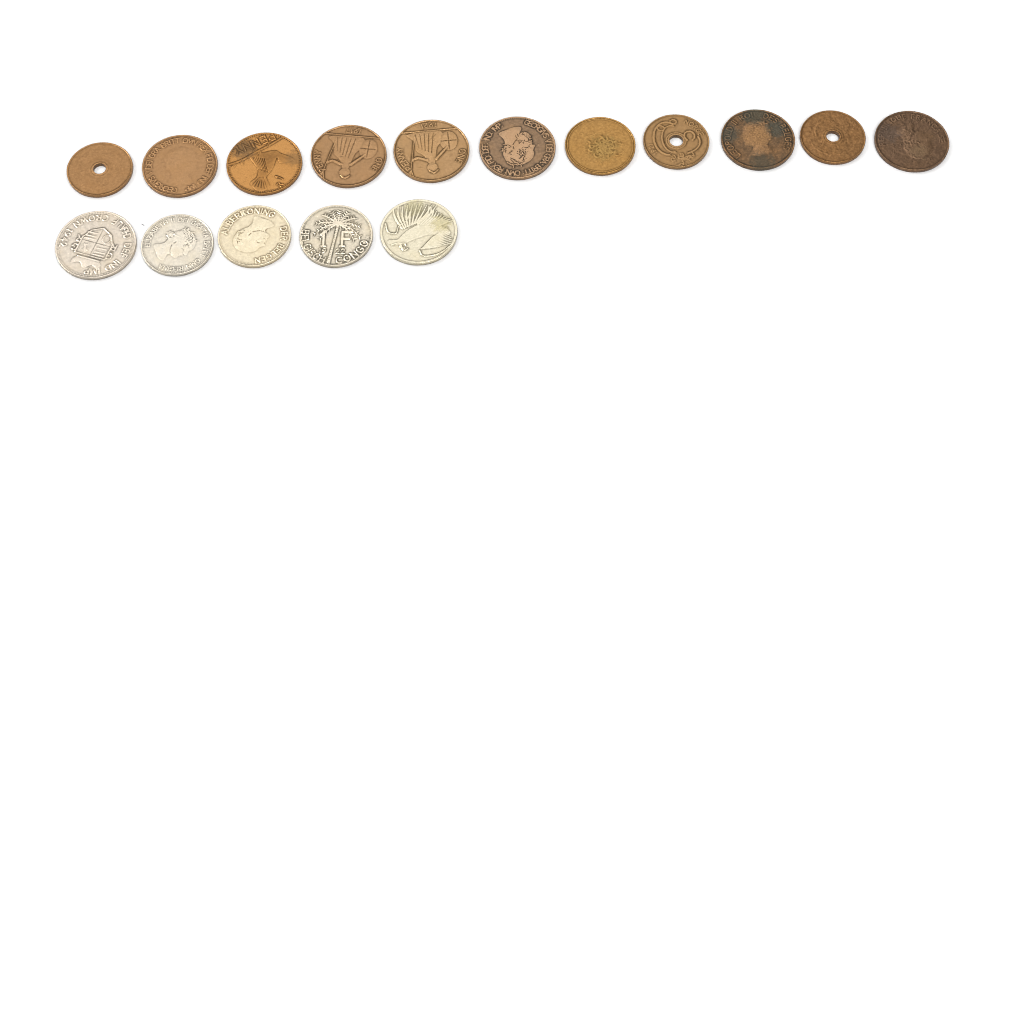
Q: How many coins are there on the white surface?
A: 16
